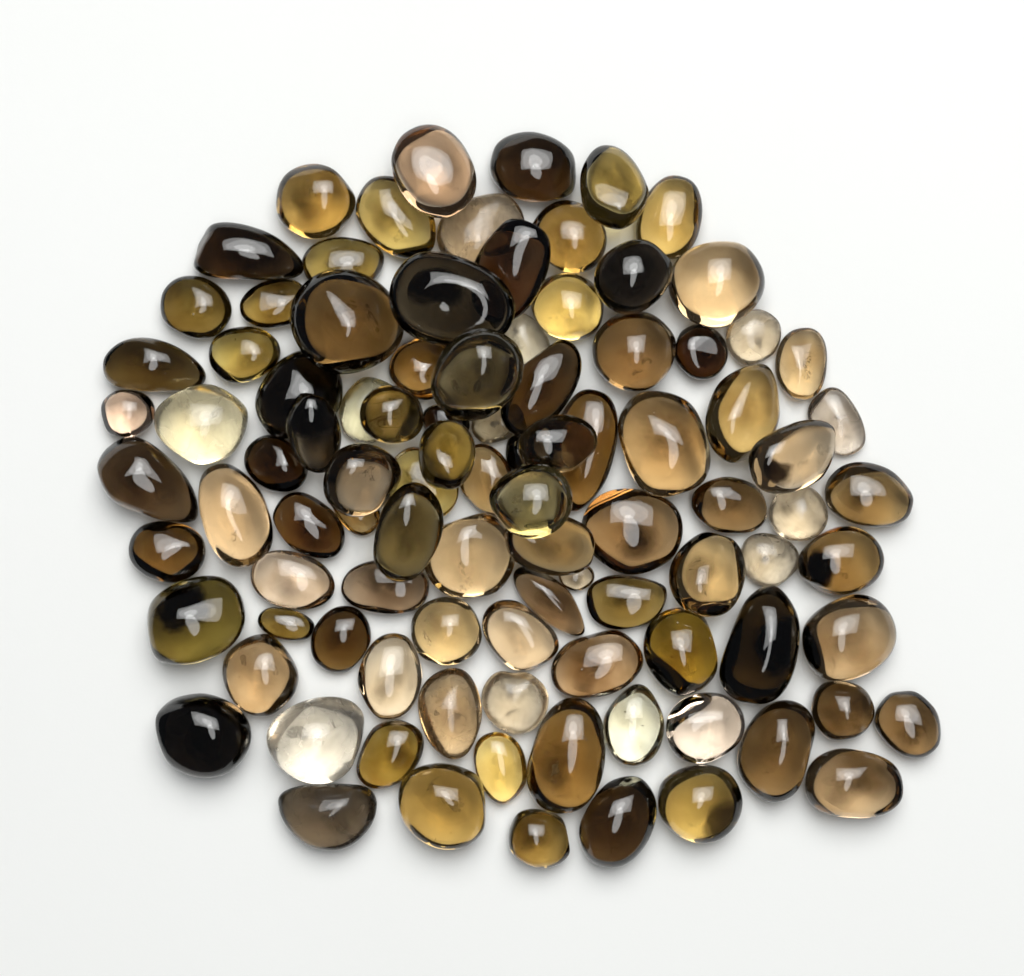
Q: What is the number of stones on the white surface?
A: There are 98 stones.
